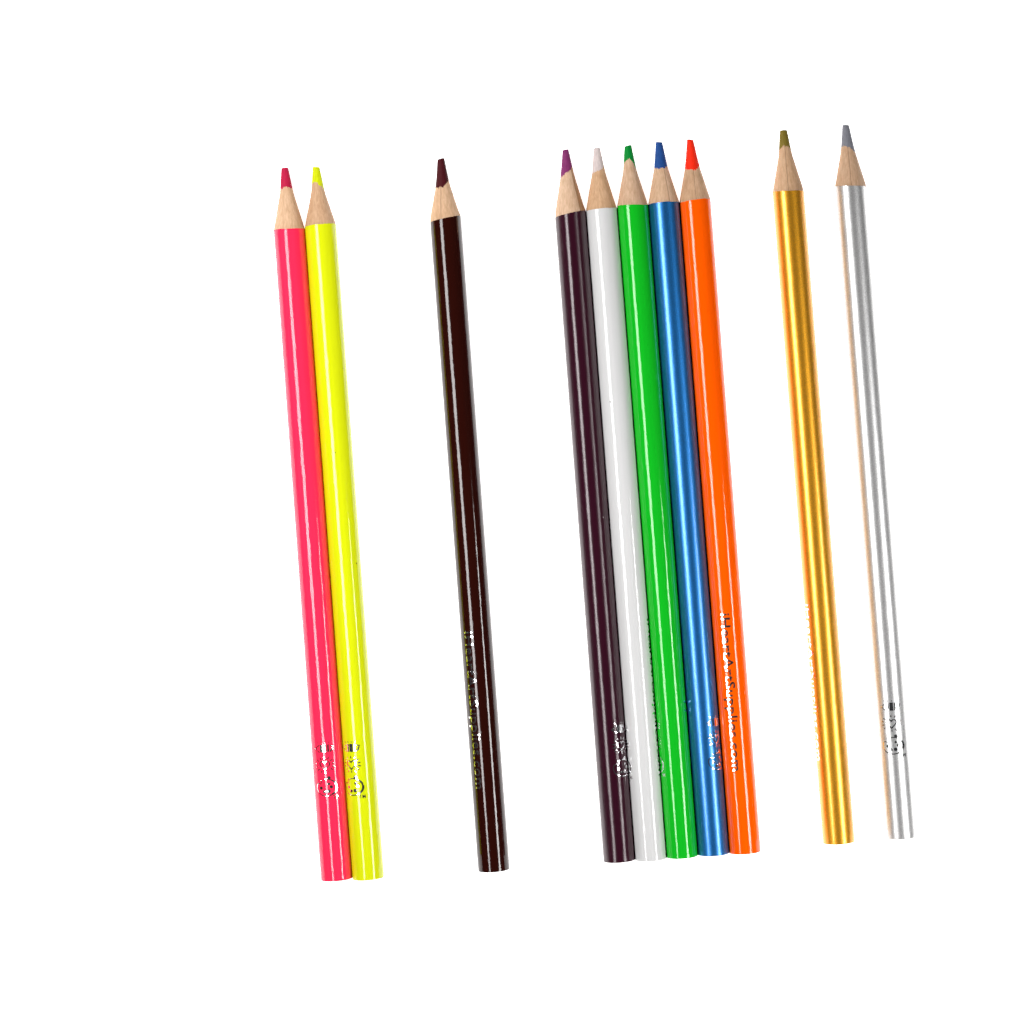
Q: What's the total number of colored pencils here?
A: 10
